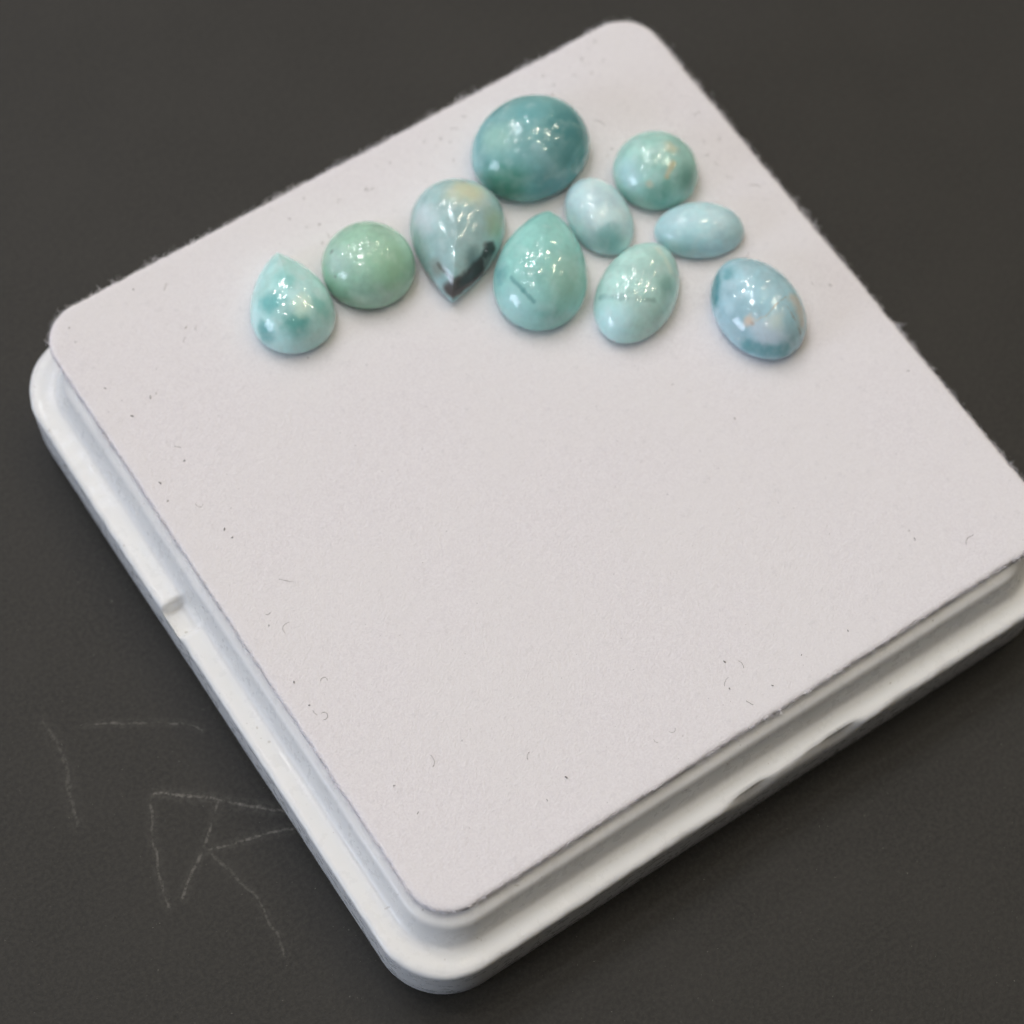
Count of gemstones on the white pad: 10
